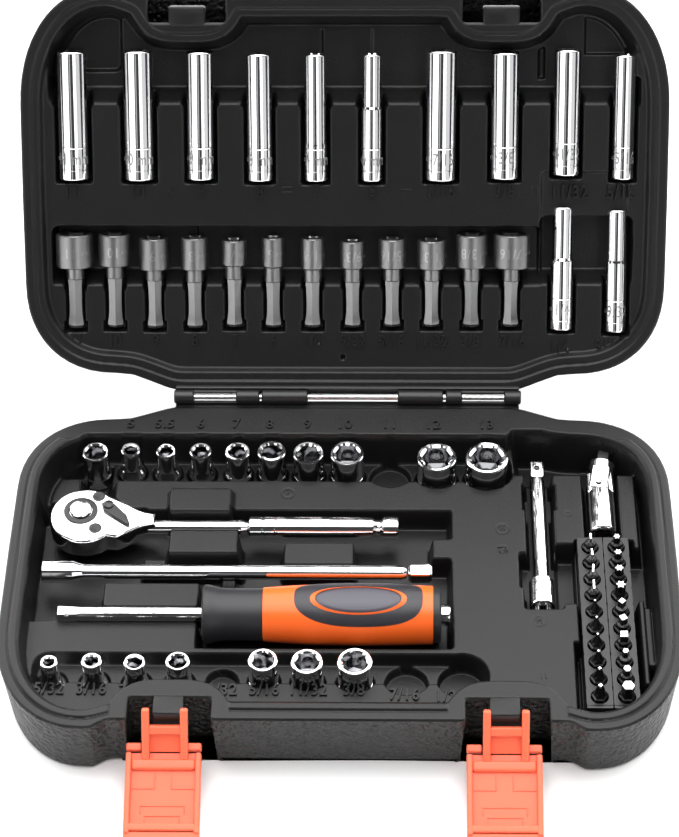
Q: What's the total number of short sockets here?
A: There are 17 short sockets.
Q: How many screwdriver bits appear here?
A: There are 20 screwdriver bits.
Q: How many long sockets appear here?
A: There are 12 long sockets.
